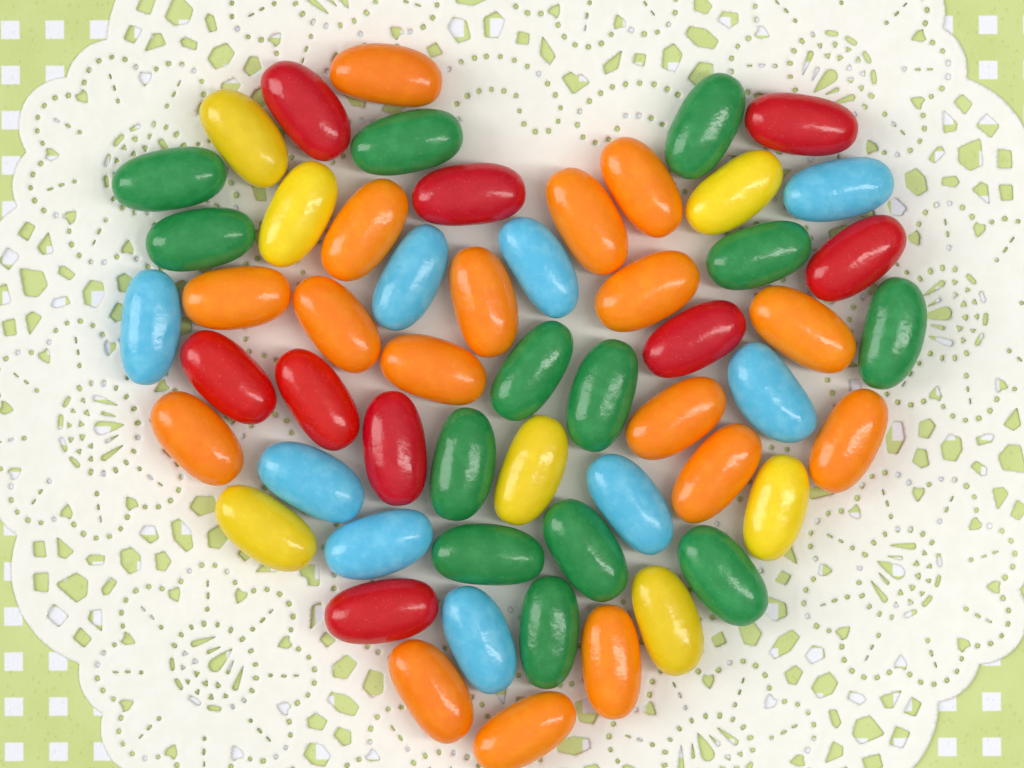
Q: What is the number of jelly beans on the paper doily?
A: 55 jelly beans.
